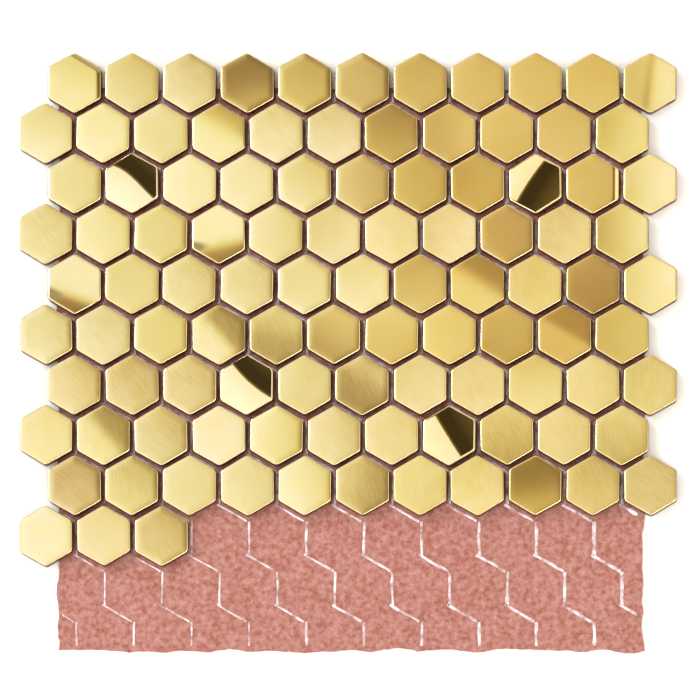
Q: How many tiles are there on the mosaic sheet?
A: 102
